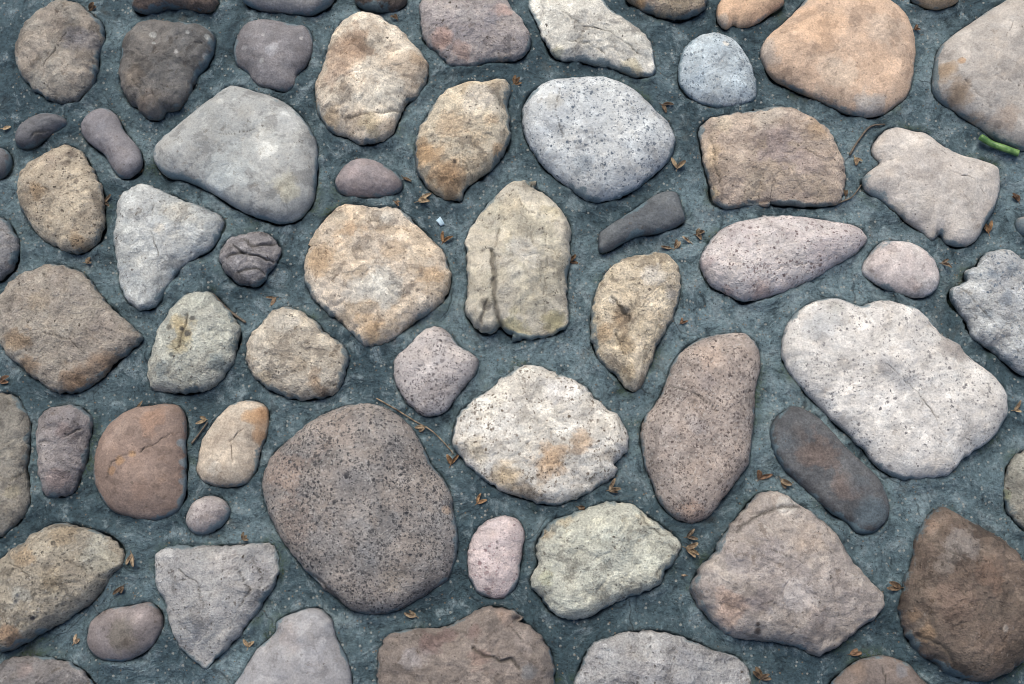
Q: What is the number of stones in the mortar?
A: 63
